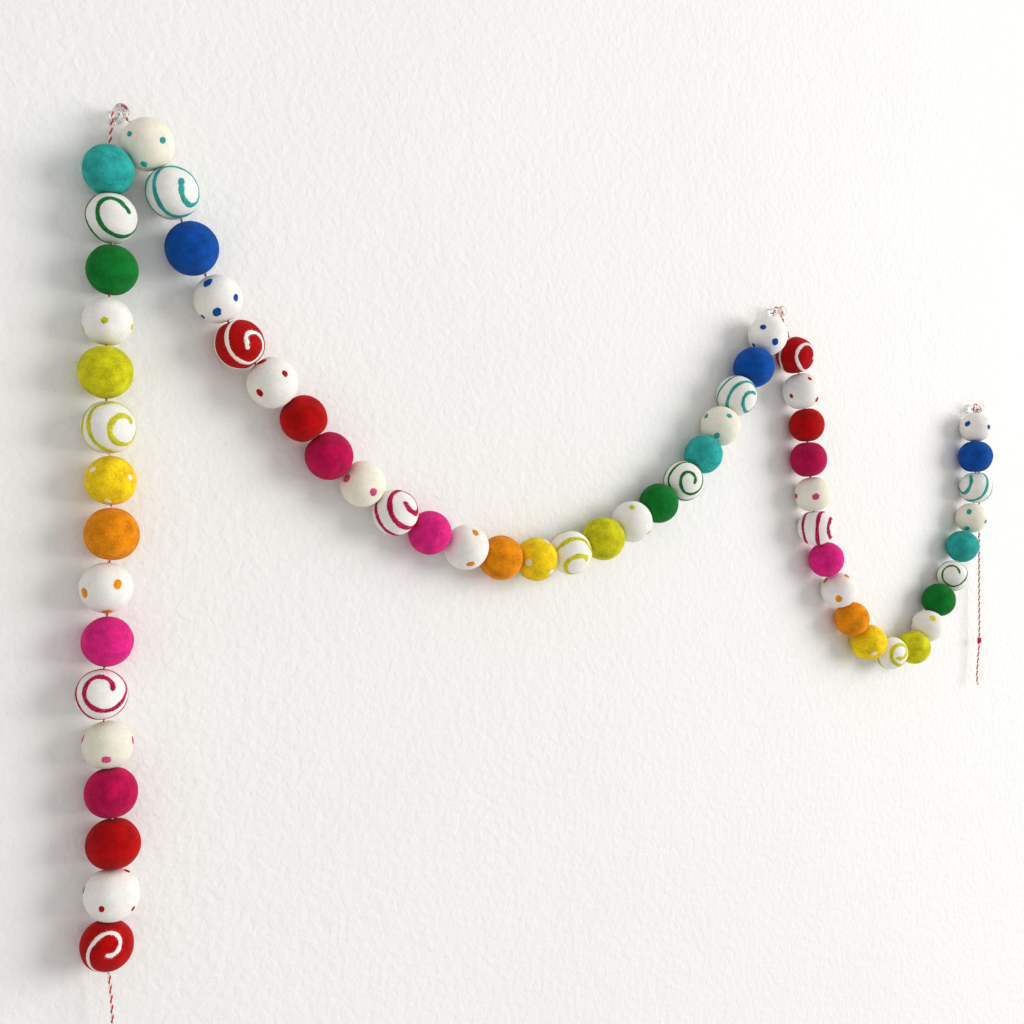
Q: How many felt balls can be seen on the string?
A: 60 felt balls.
